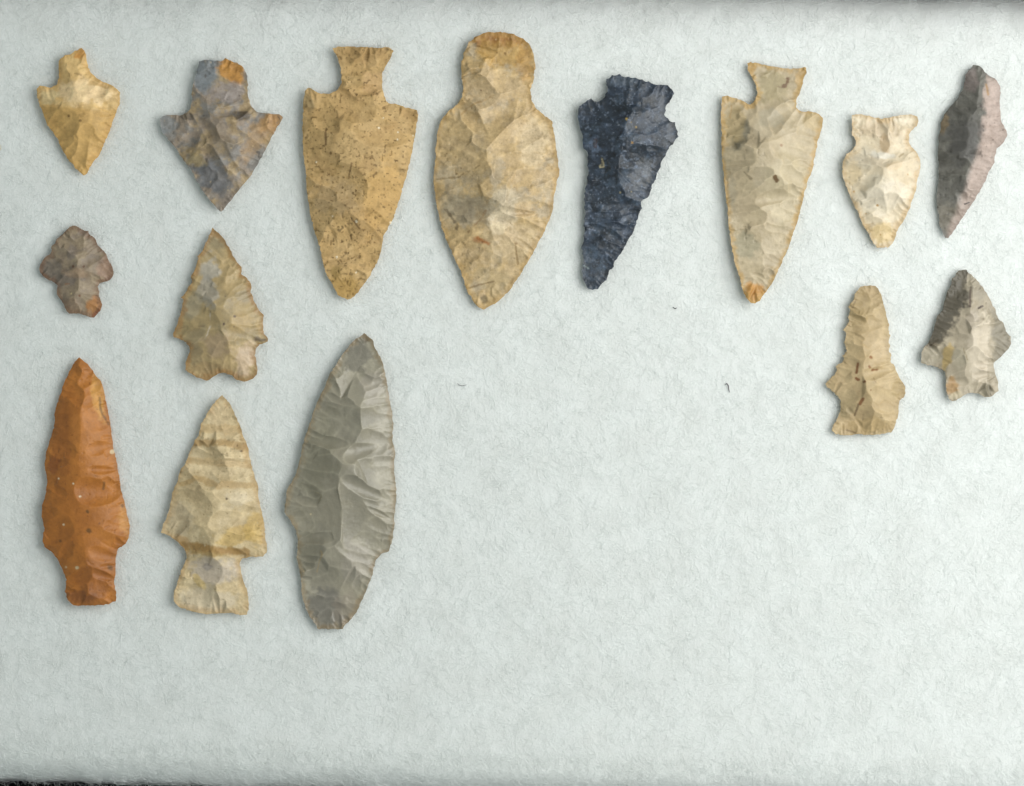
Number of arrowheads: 15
